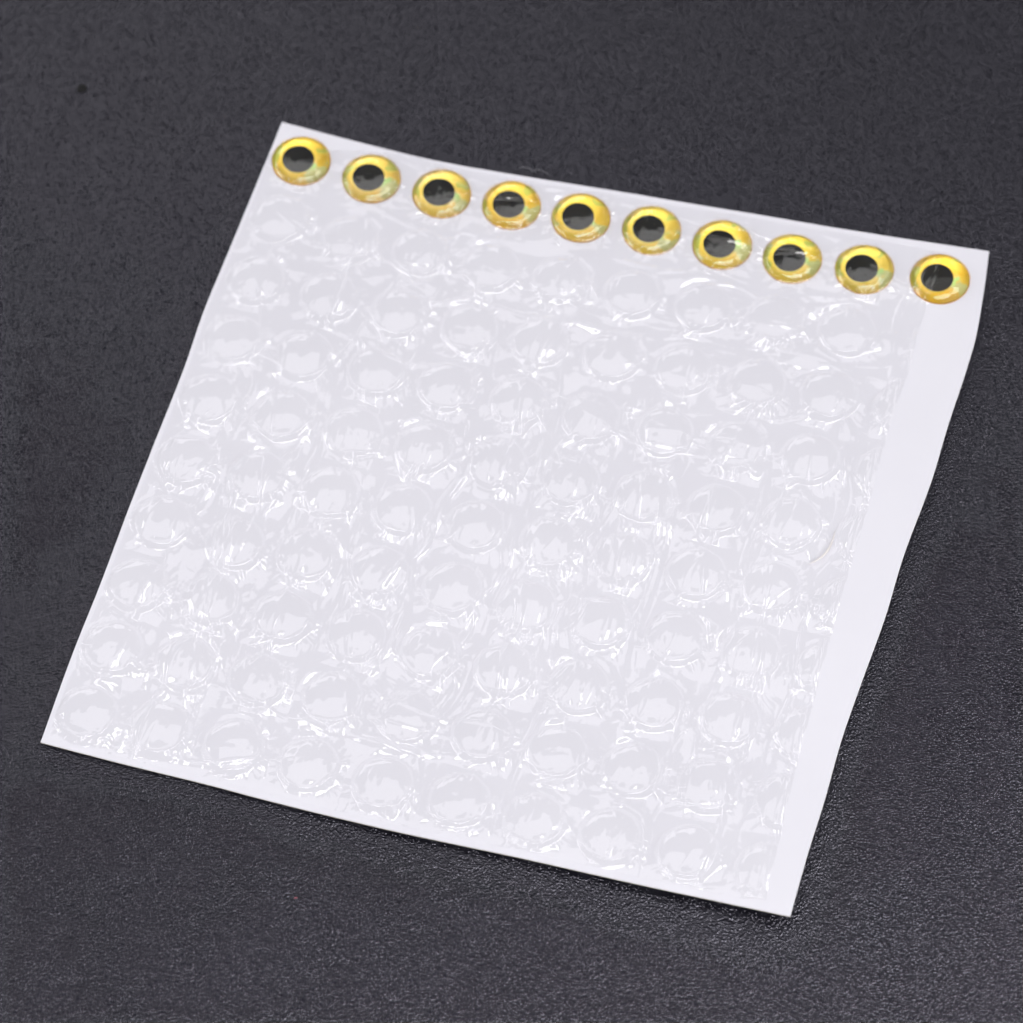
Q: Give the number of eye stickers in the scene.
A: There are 10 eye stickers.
